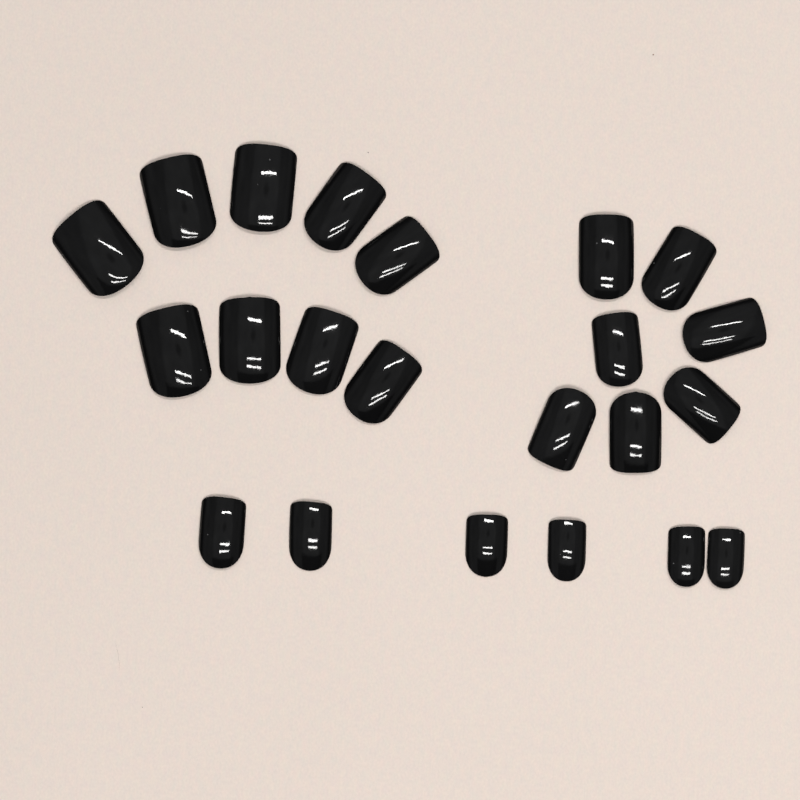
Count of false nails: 22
